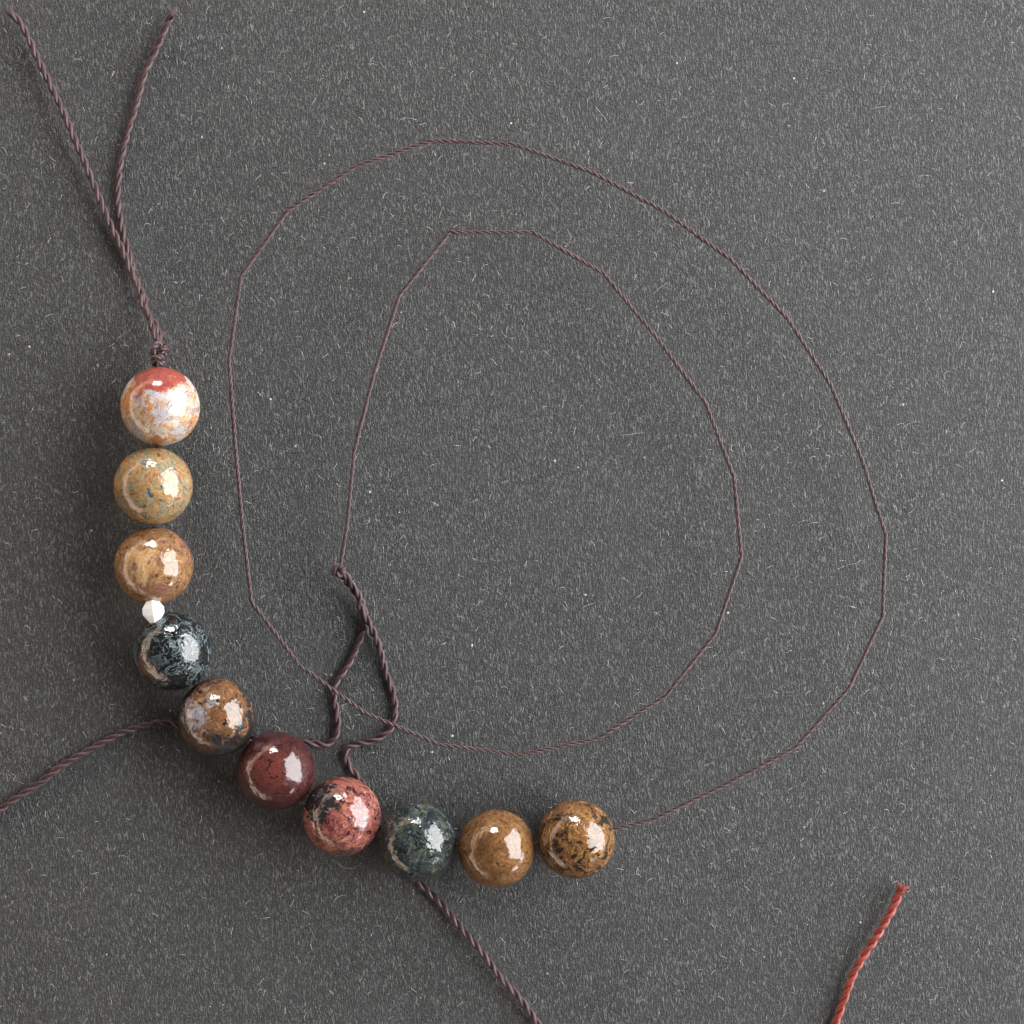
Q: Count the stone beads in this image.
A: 10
